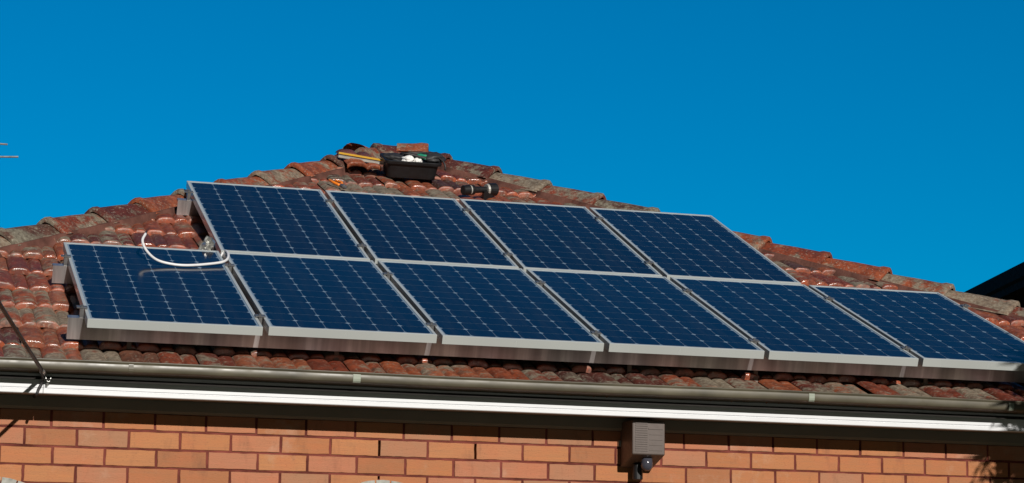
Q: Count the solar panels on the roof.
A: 10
